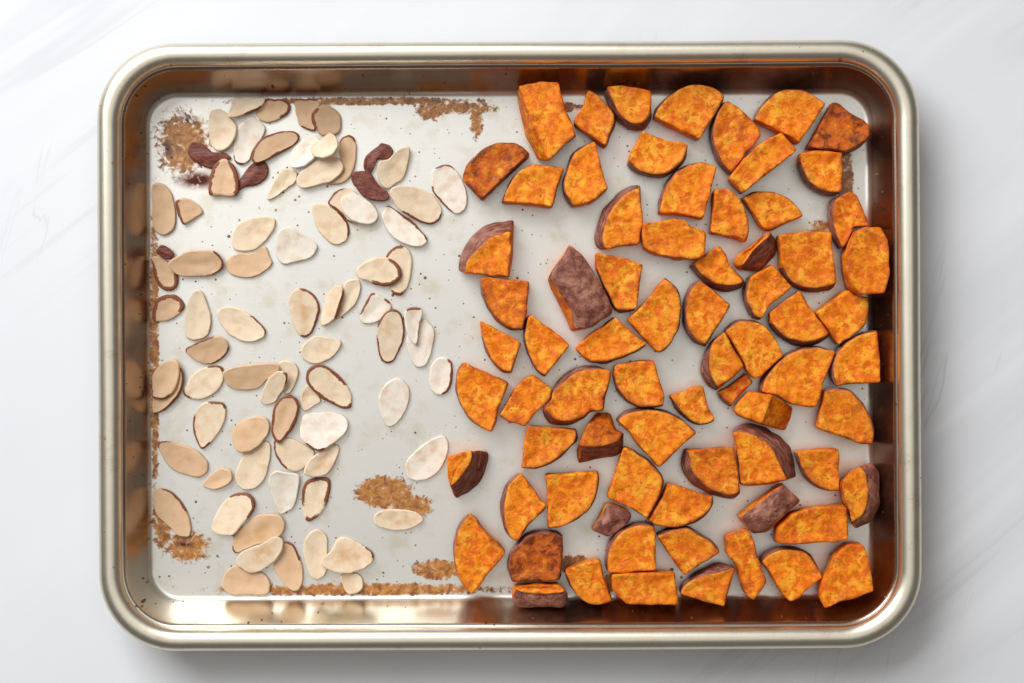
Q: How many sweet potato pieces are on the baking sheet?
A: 73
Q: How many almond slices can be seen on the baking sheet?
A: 78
